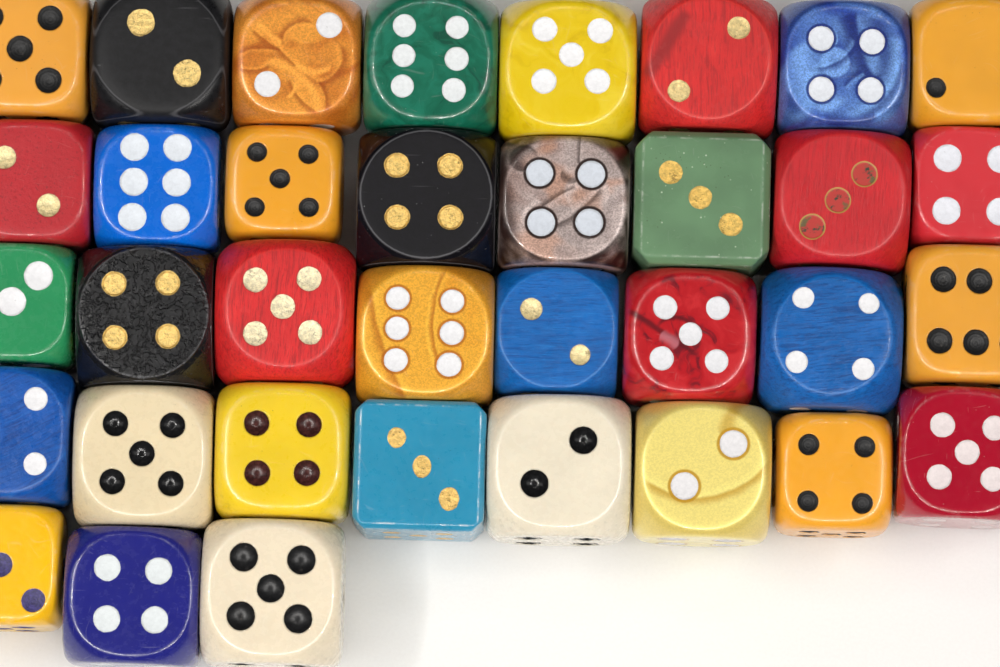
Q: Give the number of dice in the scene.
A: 35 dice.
